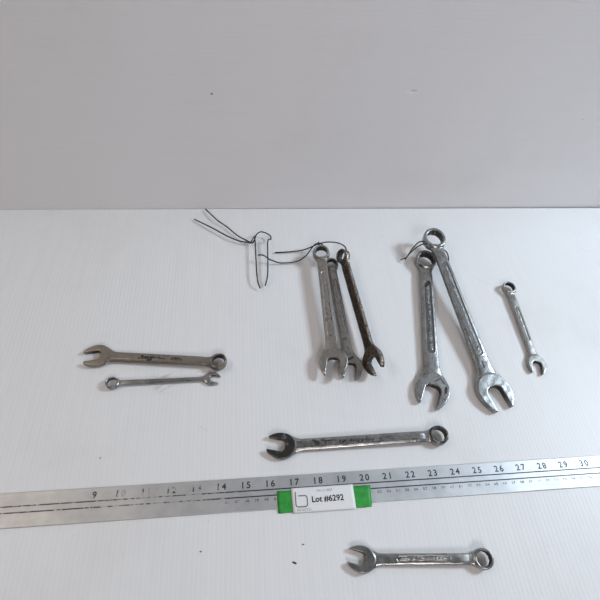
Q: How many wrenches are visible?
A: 10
